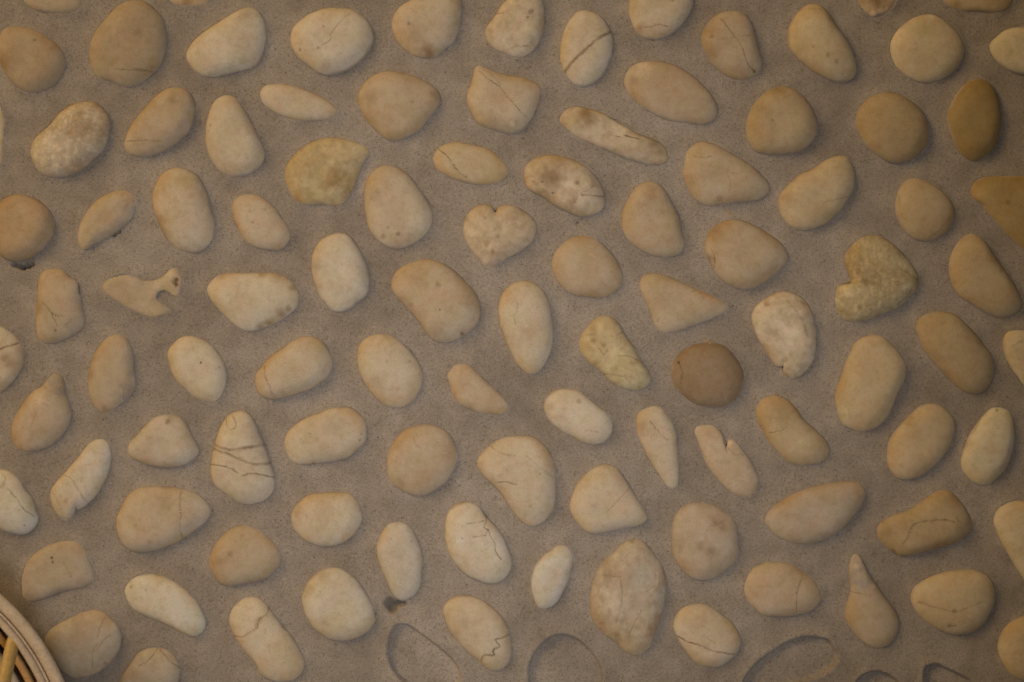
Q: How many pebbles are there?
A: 103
